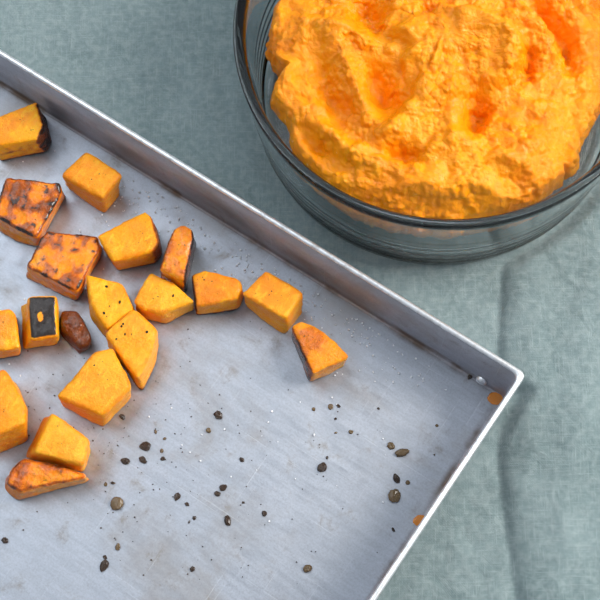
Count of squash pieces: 19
